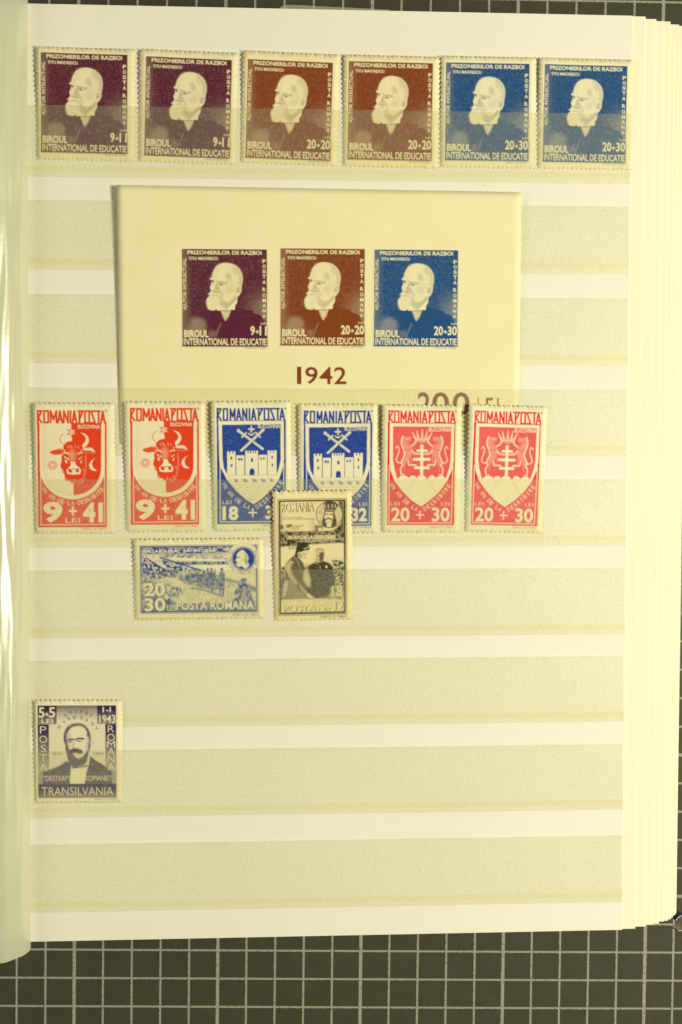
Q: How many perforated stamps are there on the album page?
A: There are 15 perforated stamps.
